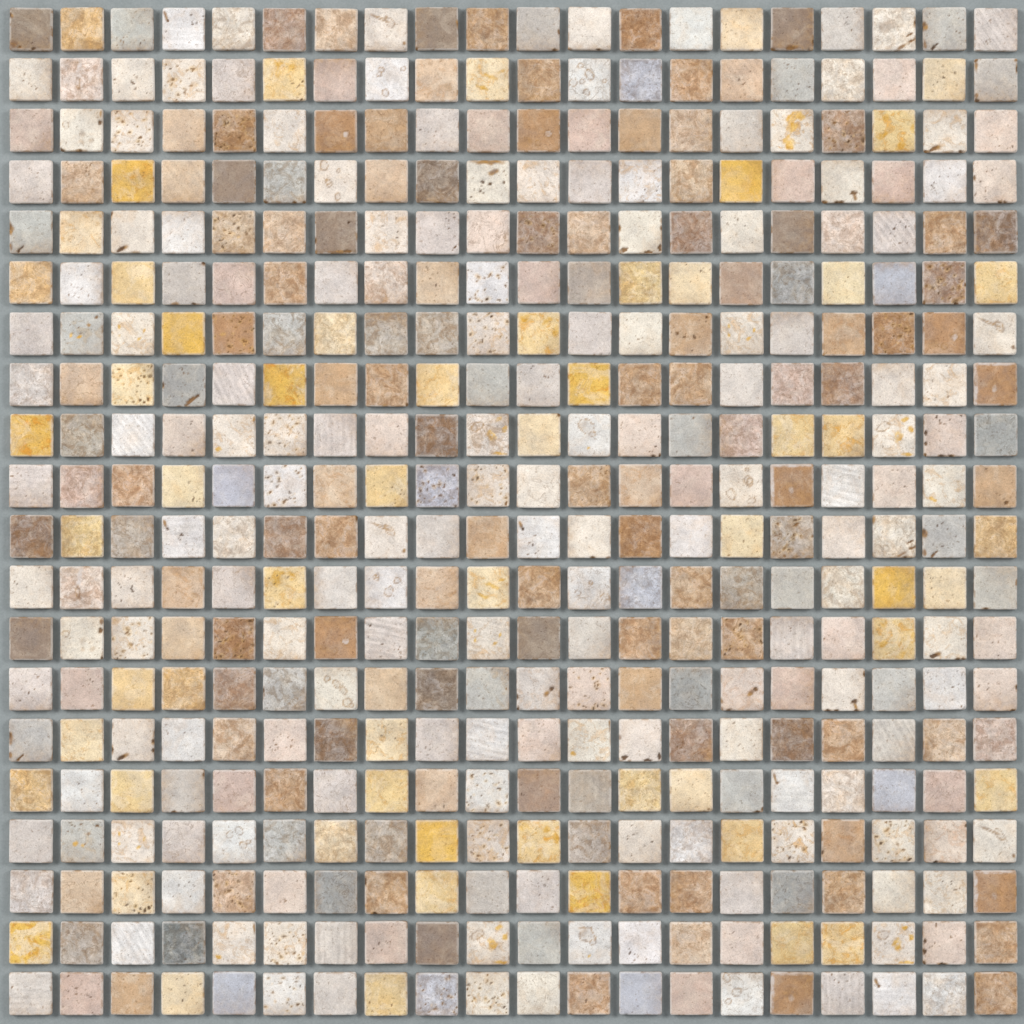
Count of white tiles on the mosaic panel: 167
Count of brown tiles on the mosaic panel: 122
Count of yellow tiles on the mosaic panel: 58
